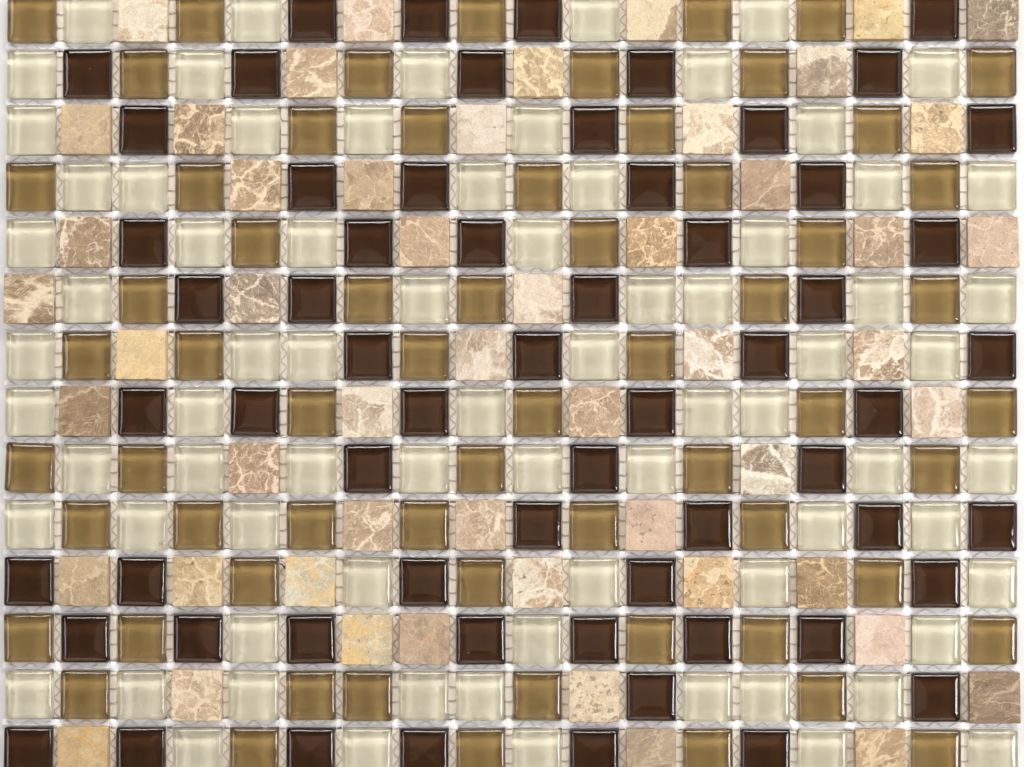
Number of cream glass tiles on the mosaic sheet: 75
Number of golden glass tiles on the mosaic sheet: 63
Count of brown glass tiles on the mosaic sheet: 62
